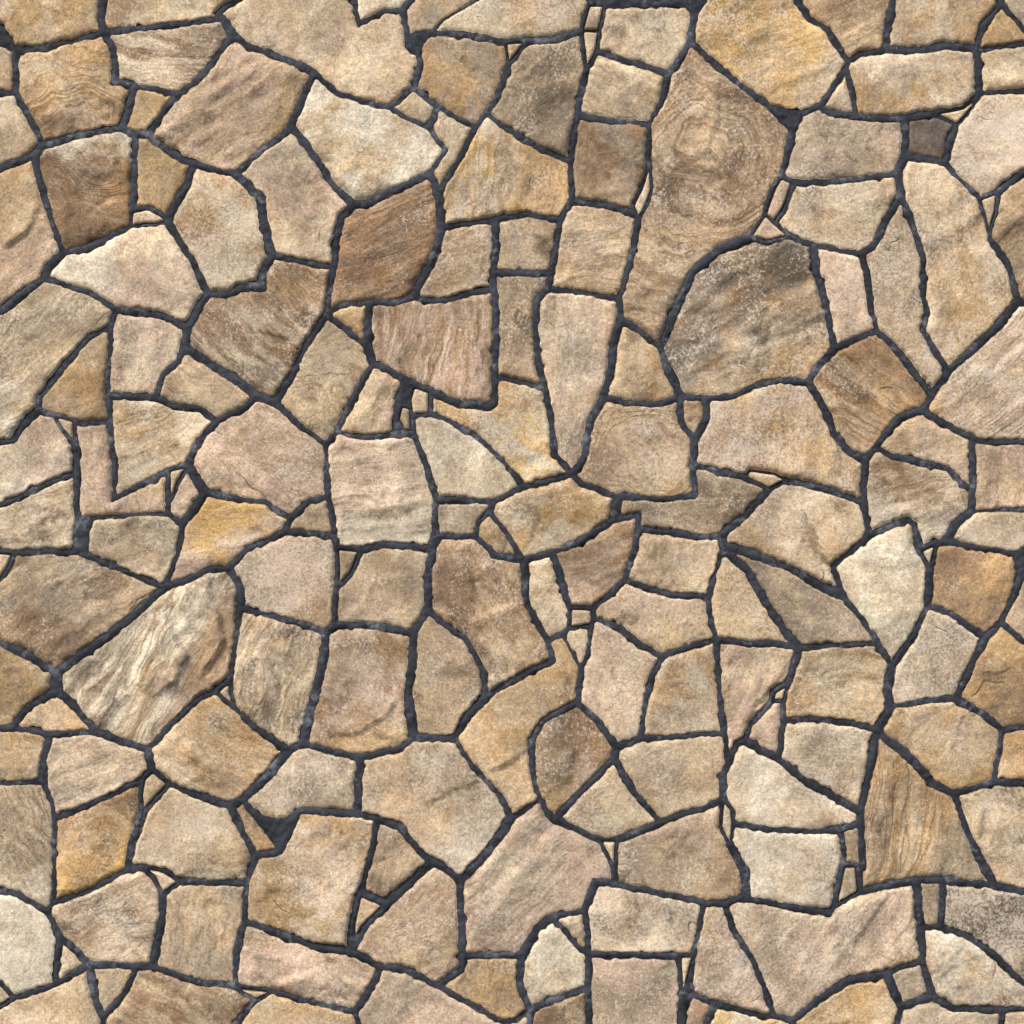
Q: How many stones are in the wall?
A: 196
